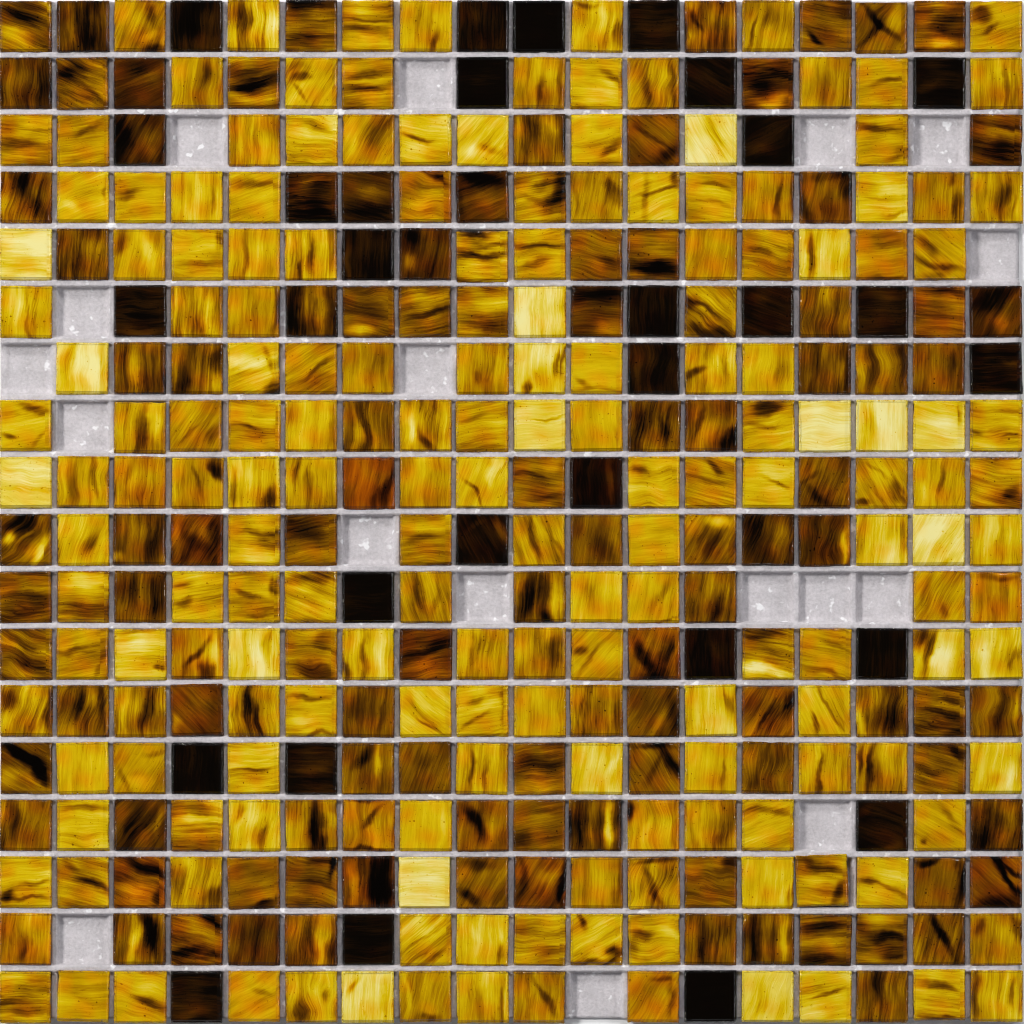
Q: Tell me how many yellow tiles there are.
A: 183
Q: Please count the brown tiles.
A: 98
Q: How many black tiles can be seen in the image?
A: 26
